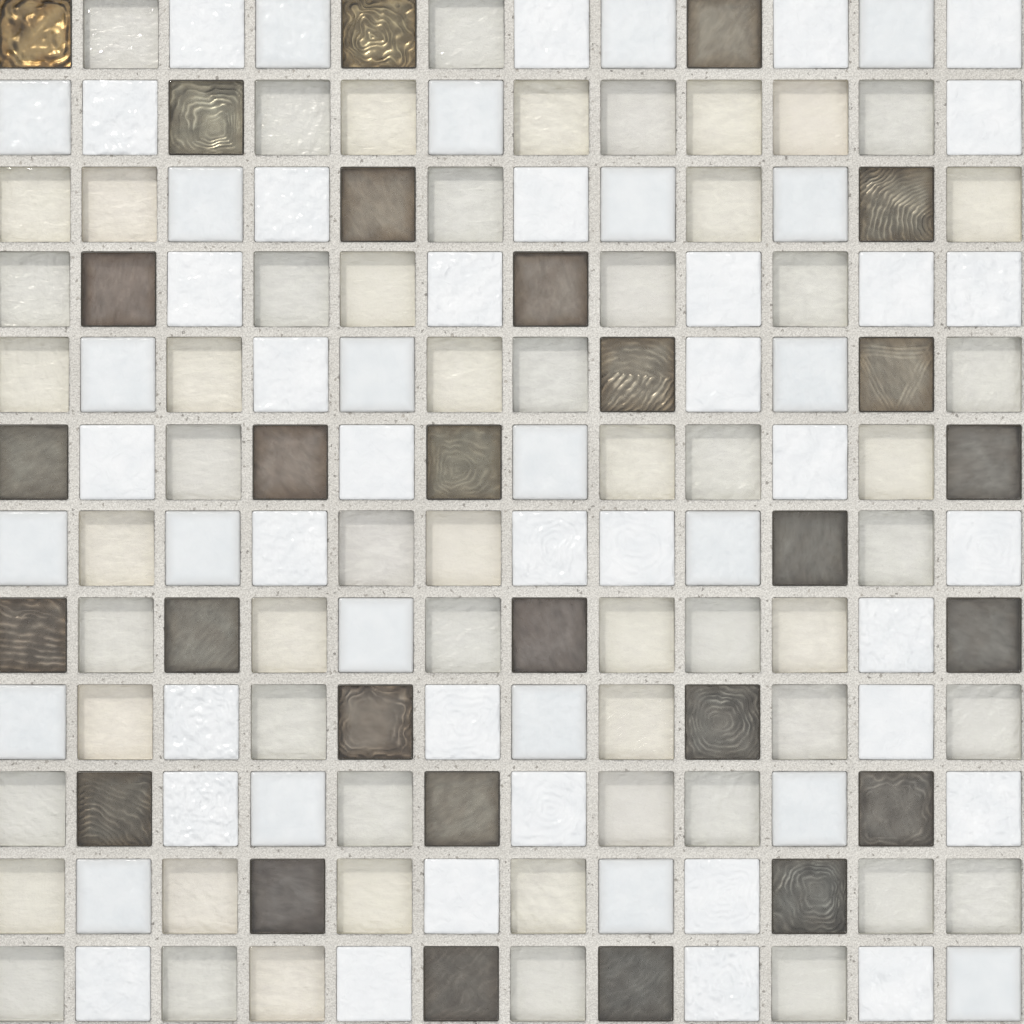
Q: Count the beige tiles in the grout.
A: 58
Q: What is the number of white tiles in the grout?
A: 58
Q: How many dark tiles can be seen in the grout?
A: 28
